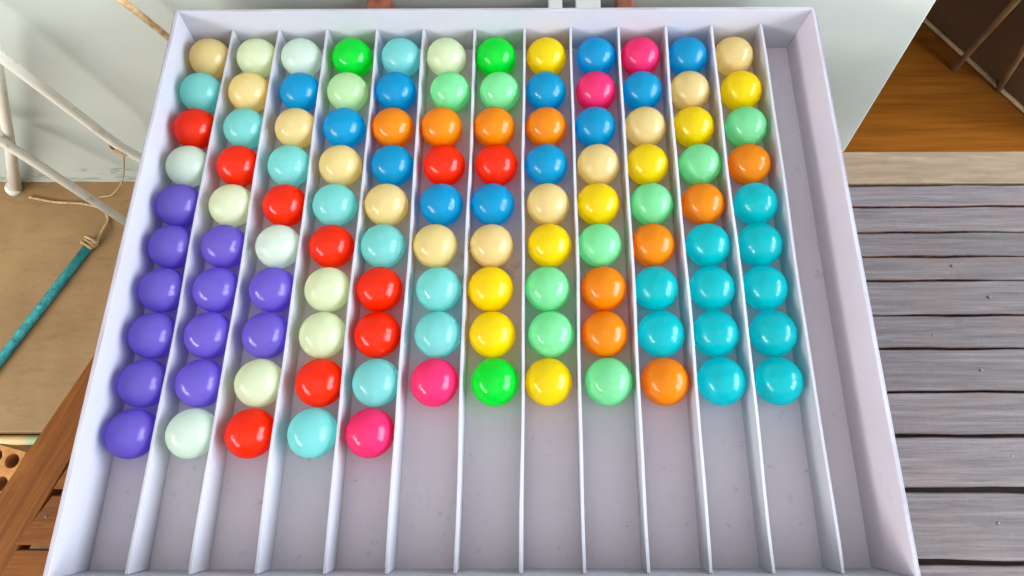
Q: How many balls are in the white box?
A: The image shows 113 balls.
